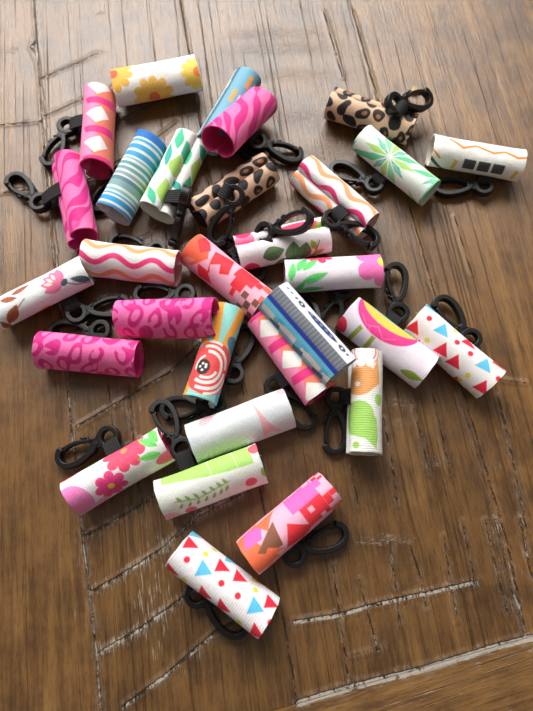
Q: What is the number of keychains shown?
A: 30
